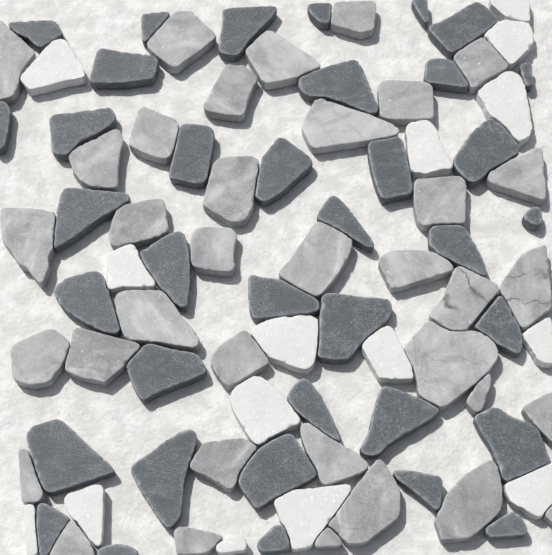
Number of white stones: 15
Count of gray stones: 36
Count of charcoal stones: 37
